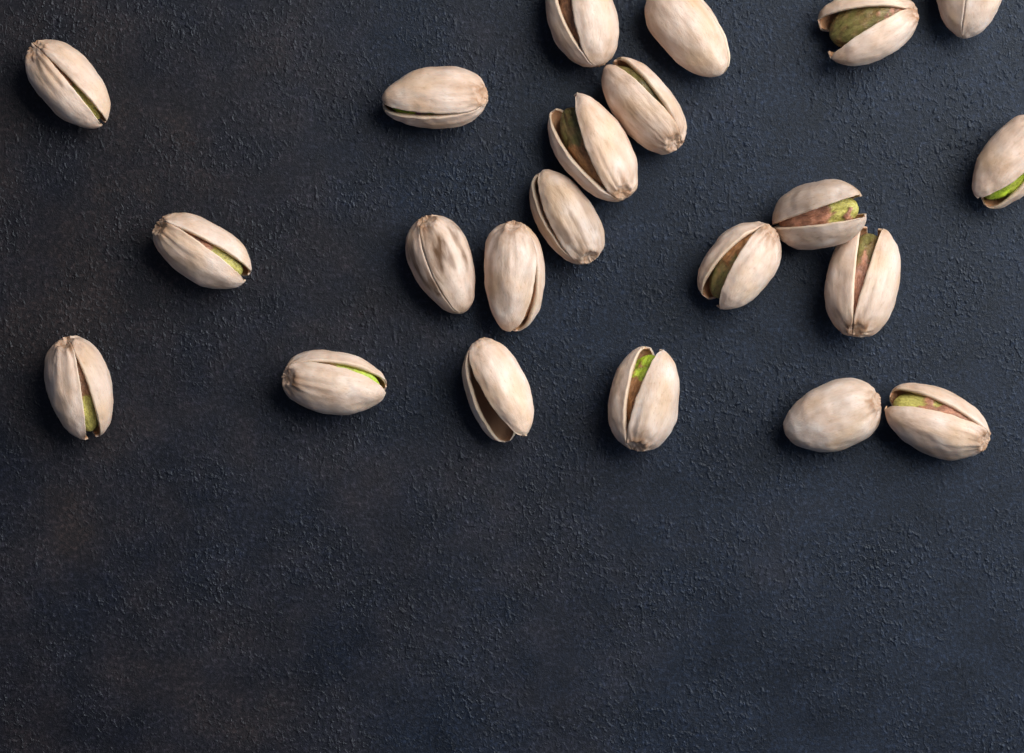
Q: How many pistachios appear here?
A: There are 22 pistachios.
